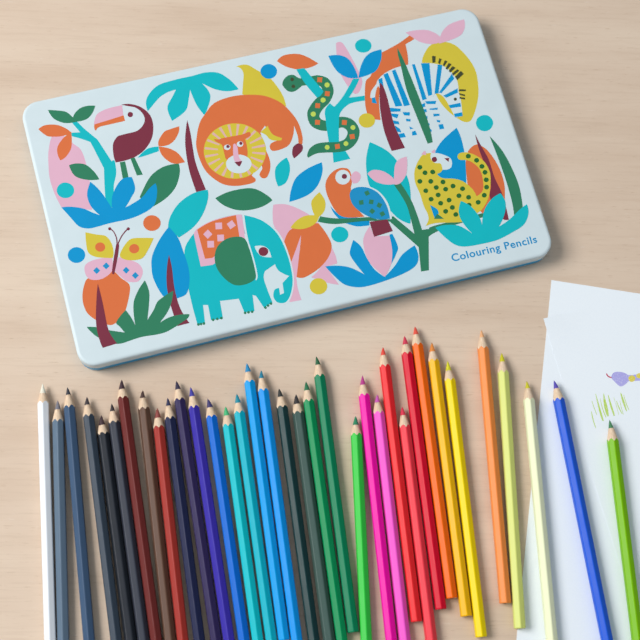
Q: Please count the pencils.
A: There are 35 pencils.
